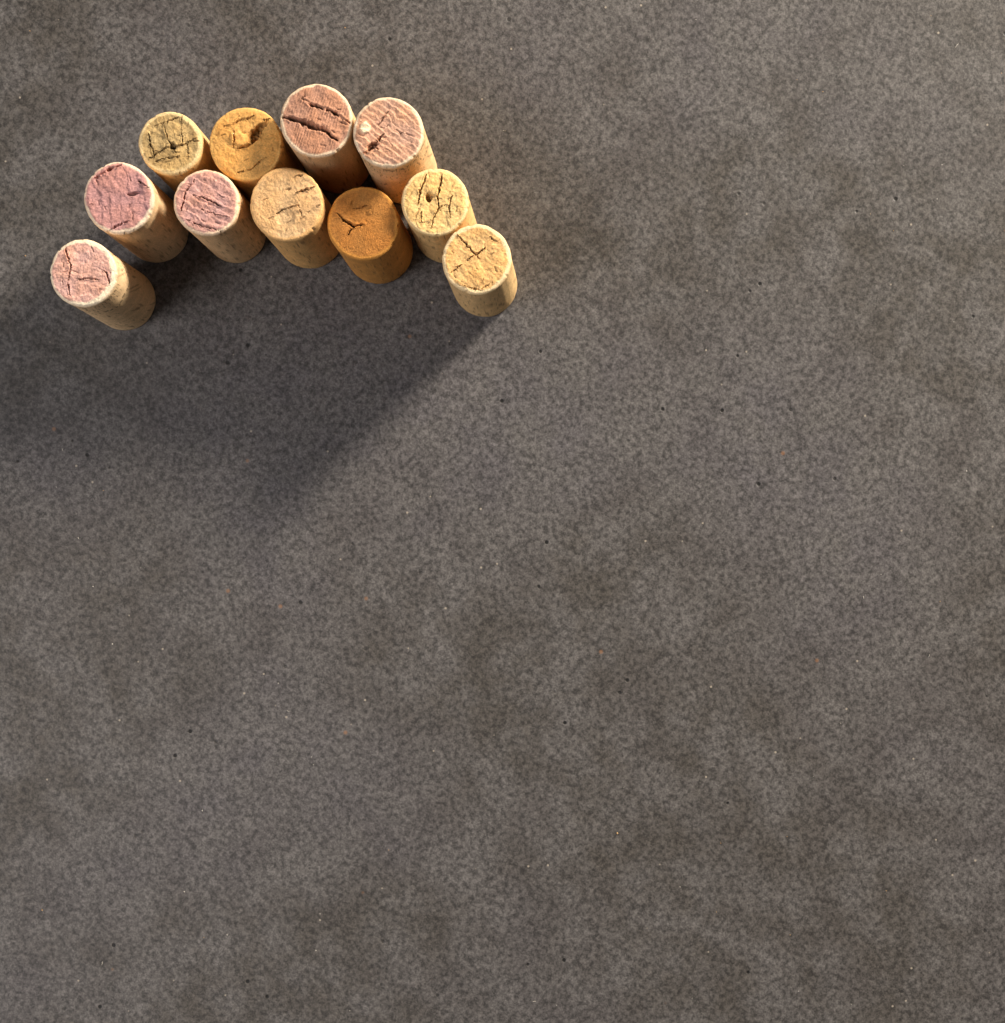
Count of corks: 11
